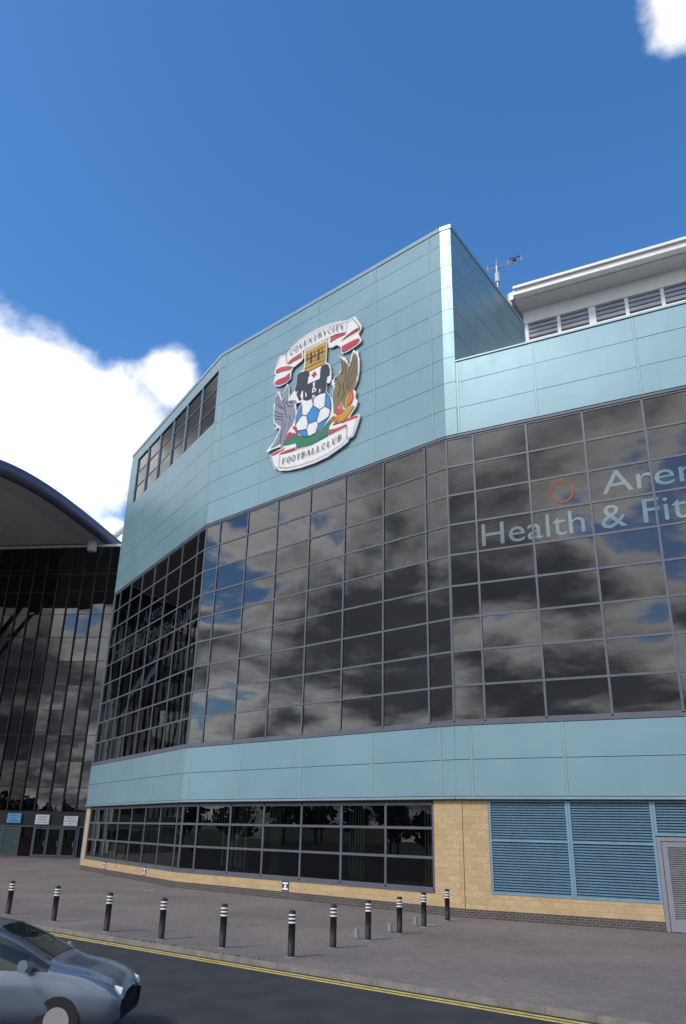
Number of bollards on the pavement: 11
